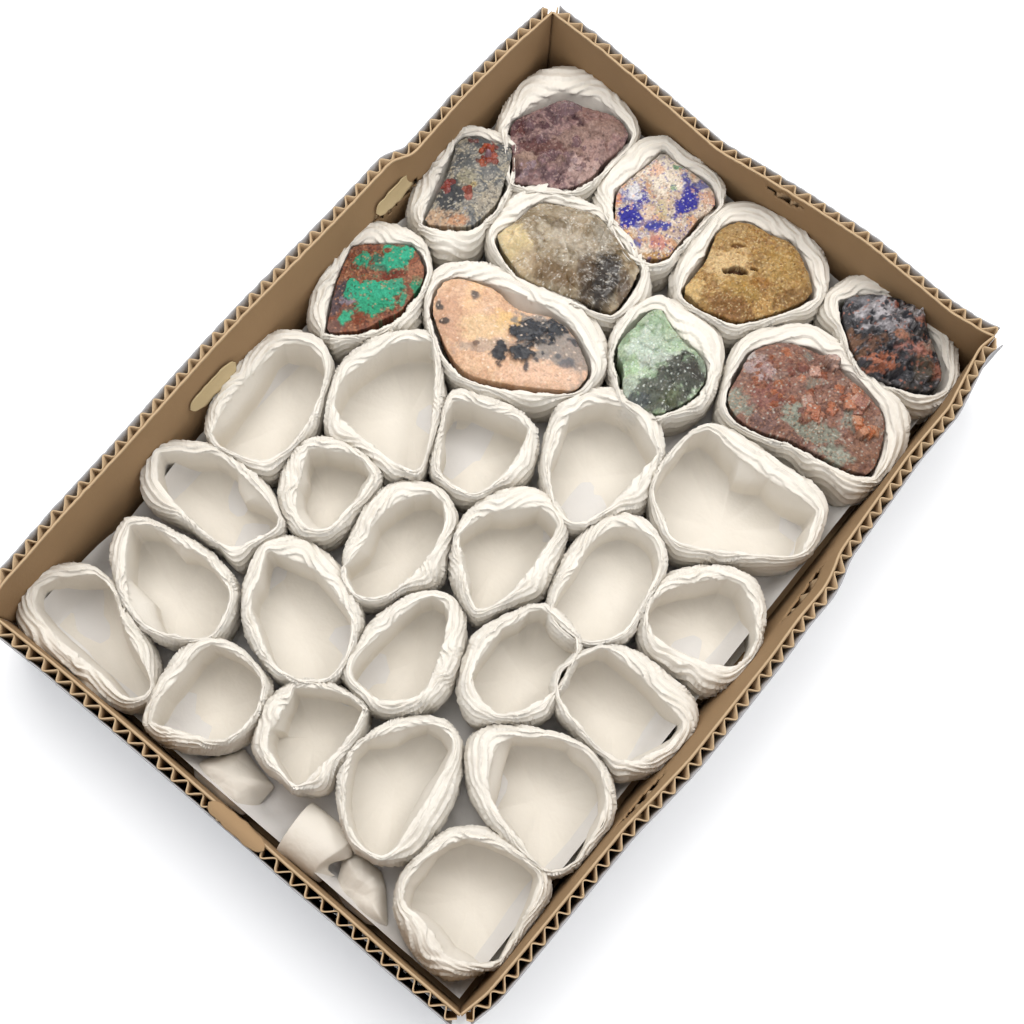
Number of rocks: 10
